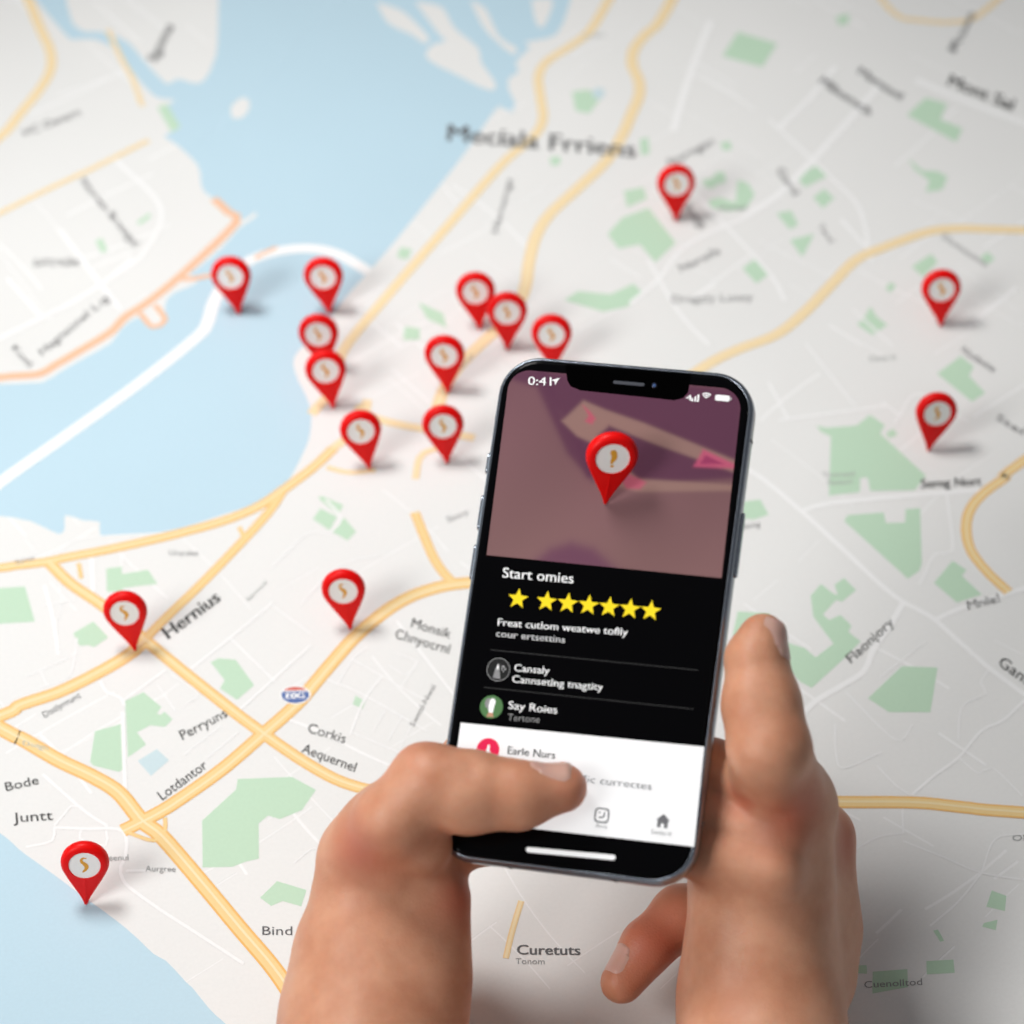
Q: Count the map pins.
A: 17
